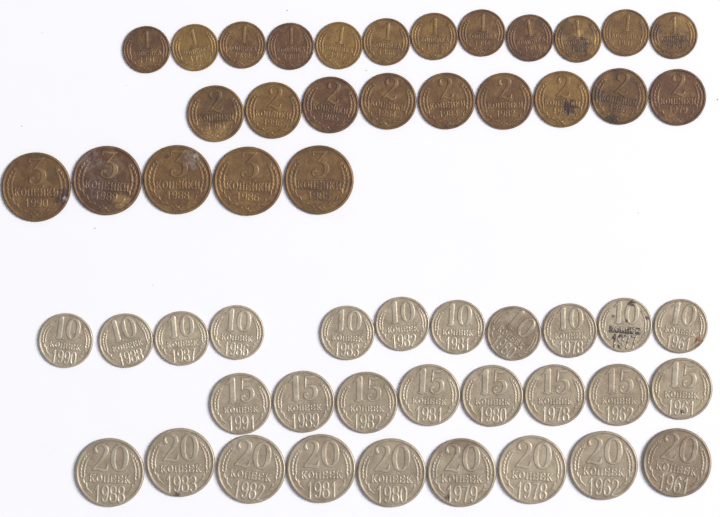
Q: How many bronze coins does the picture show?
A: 26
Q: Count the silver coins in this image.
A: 28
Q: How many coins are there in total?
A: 54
